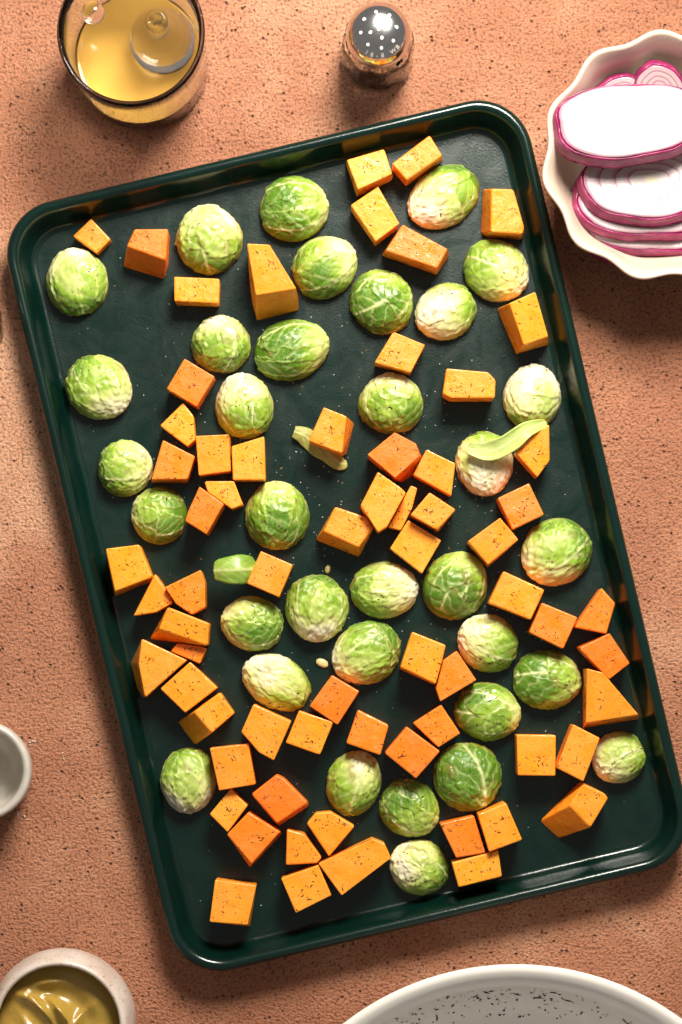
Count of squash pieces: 67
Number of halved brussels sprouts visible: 34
